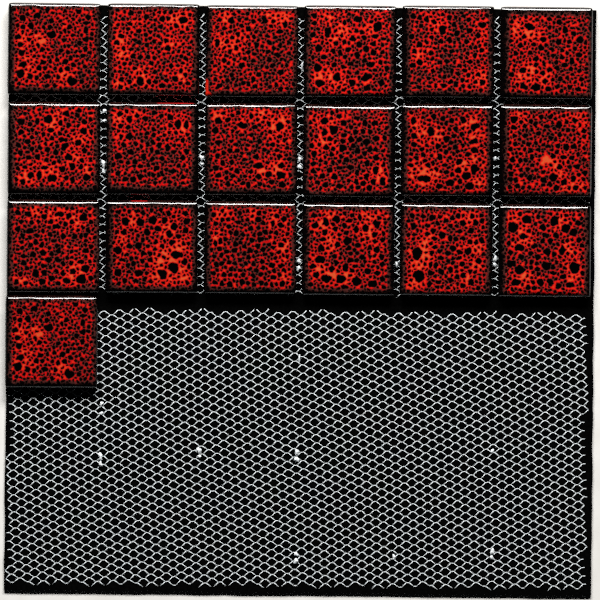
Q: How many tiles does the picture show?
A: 19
